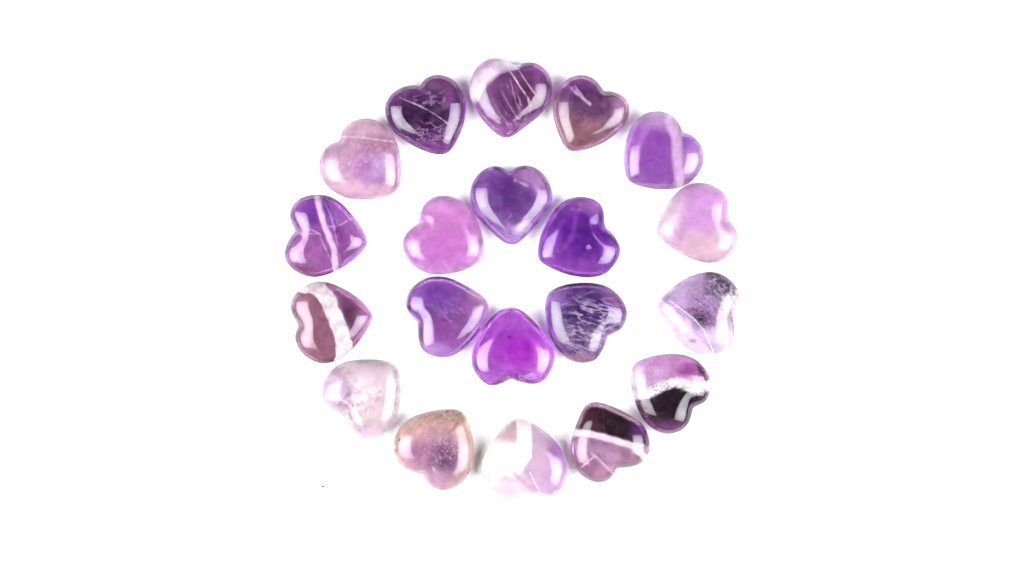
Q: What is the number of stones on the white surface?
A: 20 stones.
